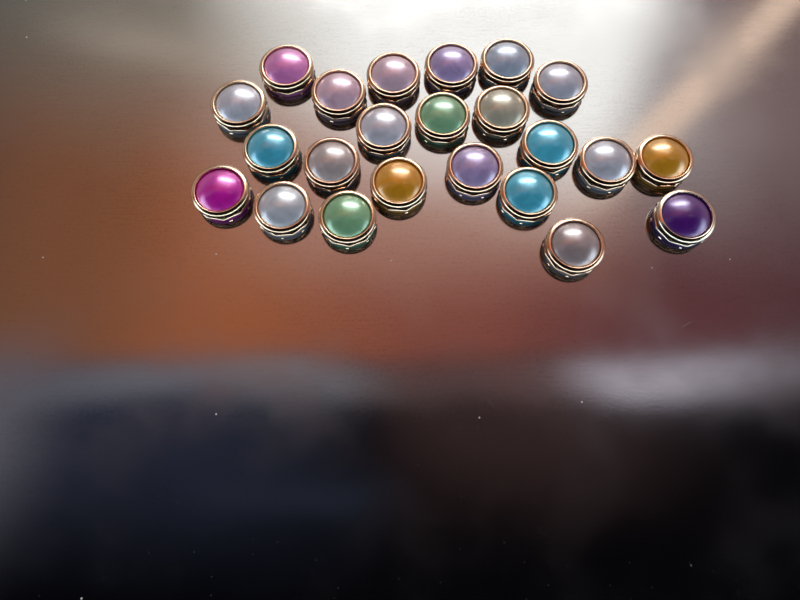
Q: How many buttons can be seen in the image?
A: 23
